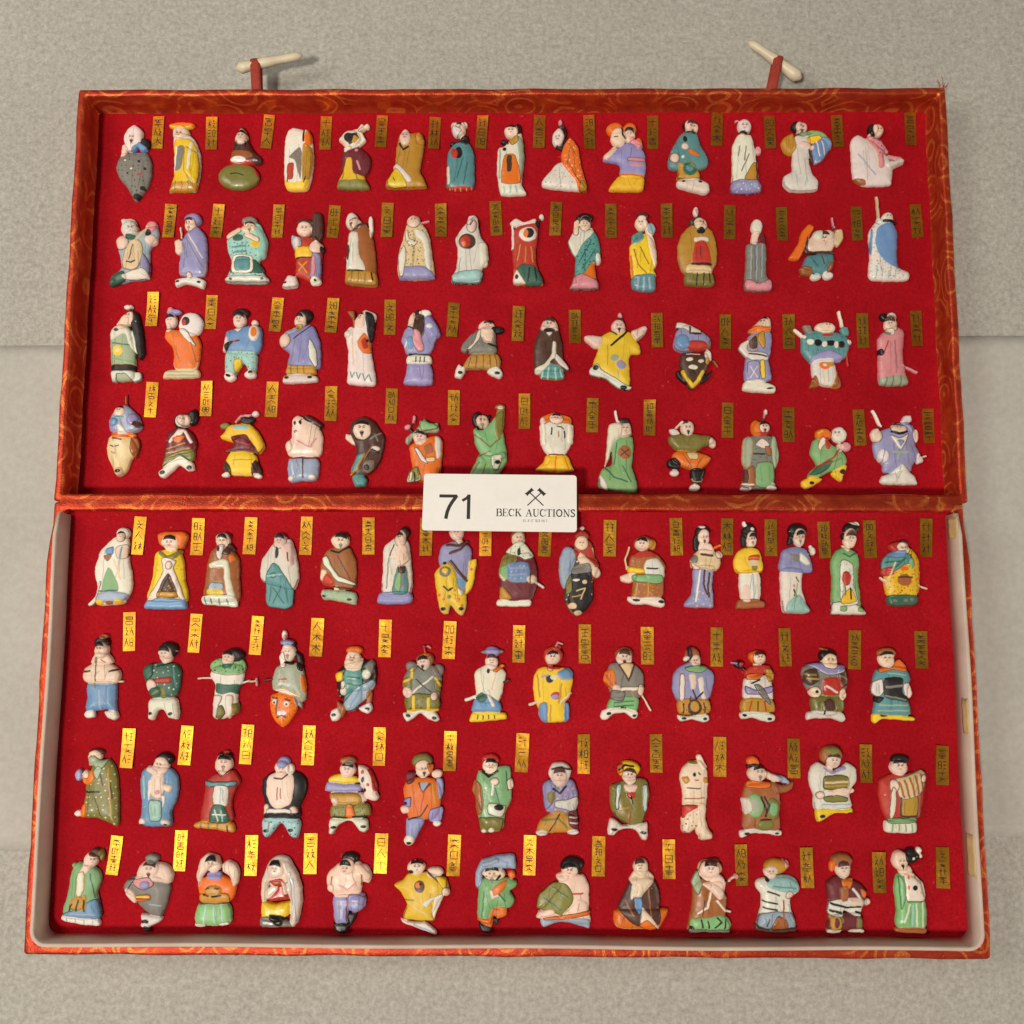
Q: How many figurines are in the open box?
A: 108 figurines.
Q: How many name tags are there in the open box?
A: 108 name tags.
